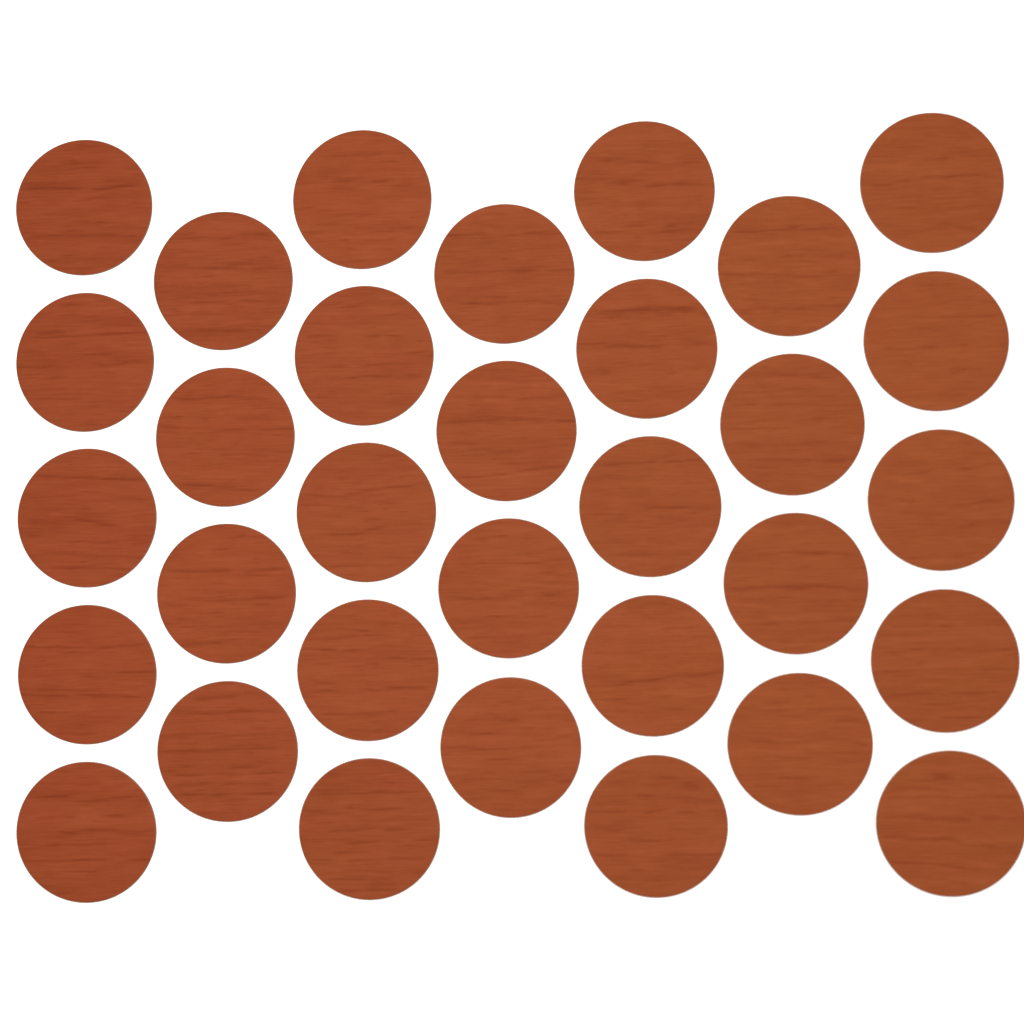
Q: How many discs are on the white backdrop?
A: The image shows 32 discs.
